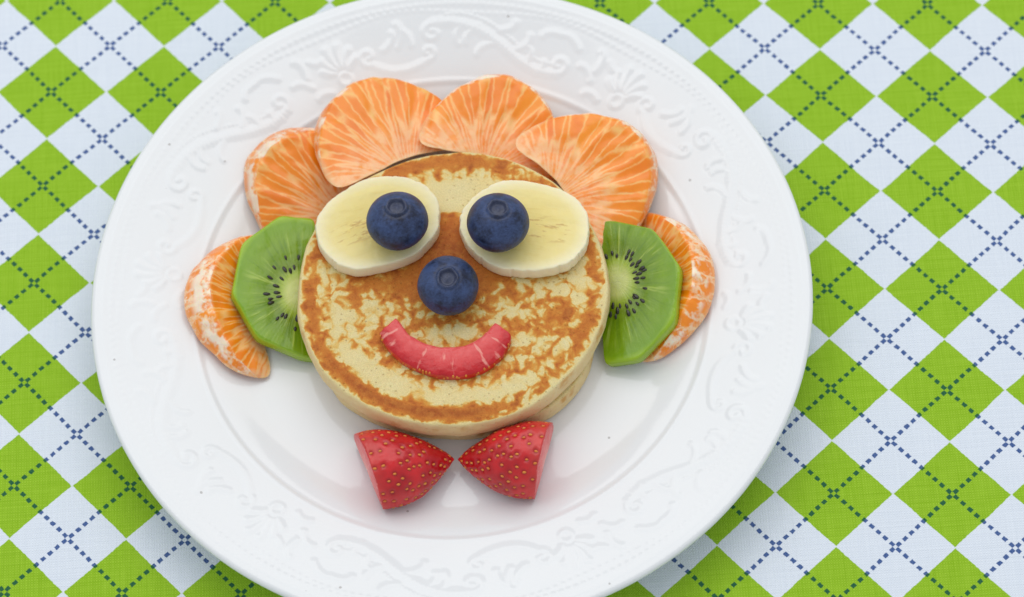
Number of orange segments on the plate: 6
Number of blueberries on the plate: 3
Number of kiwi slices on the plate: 2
